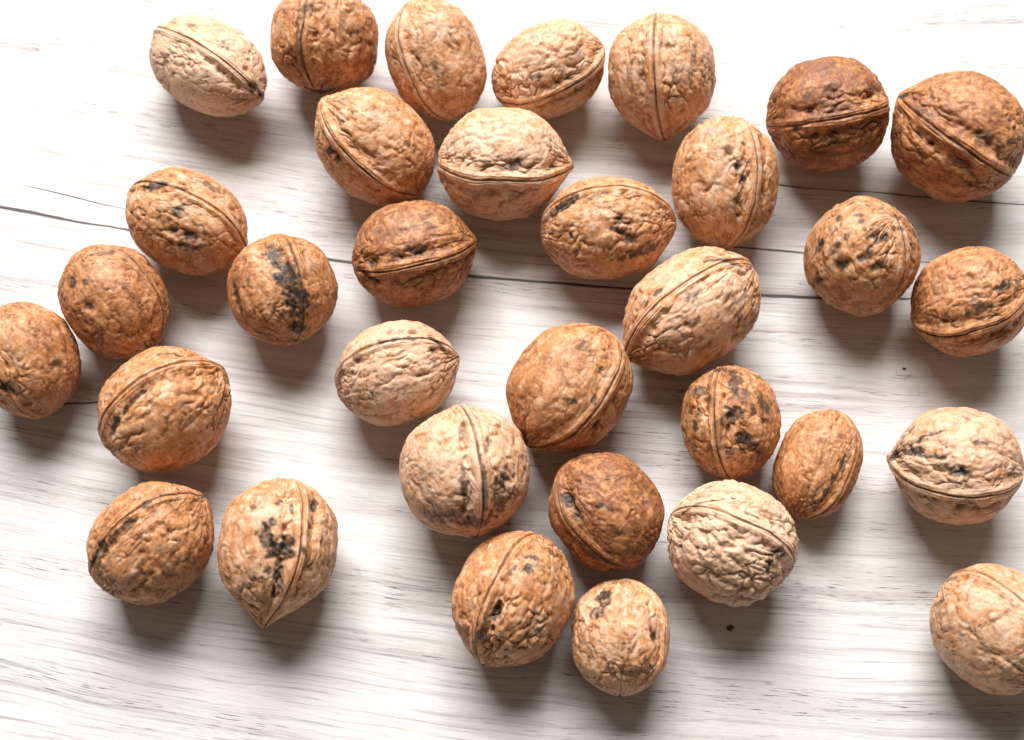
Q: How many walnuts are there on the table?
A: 33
